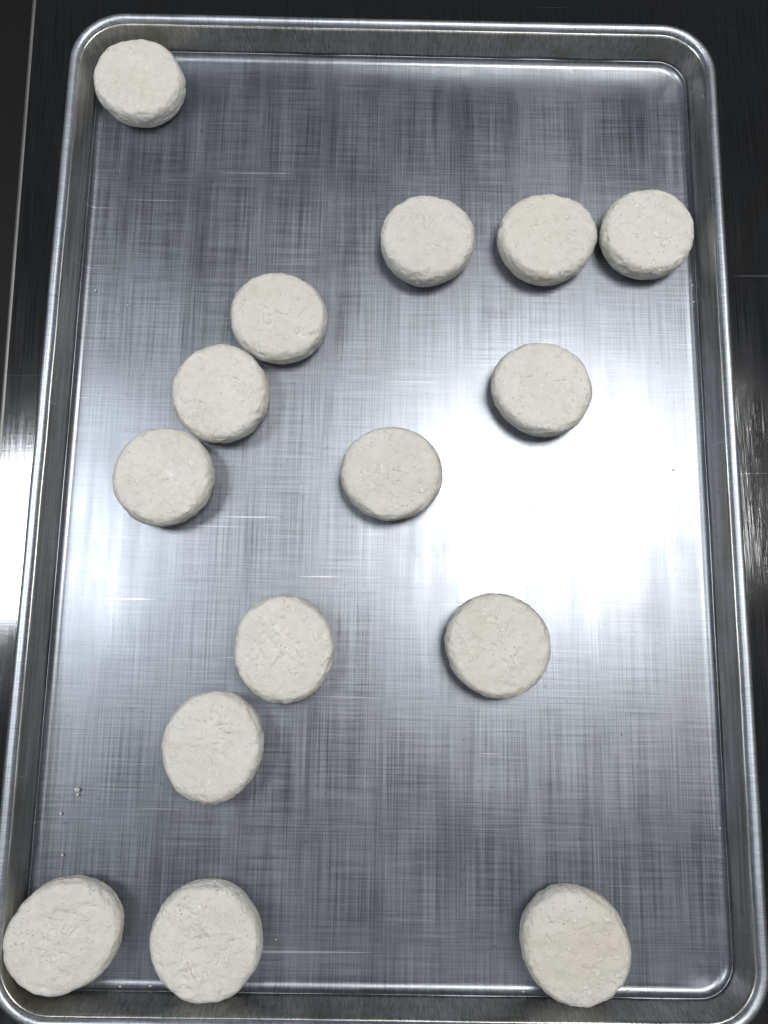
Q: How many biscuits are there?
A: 15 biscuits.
